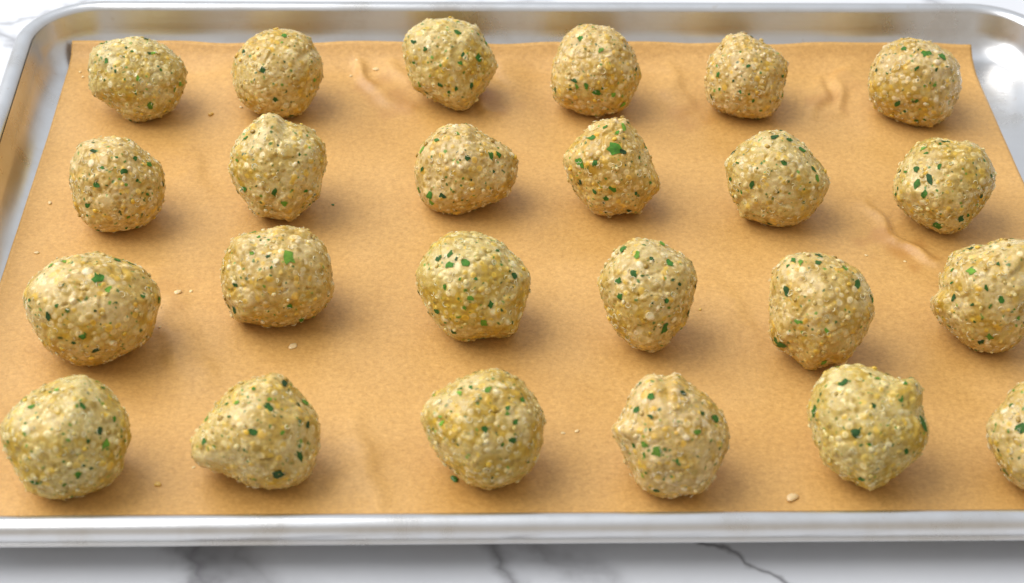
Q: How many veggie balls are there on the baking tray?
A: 24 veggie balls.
